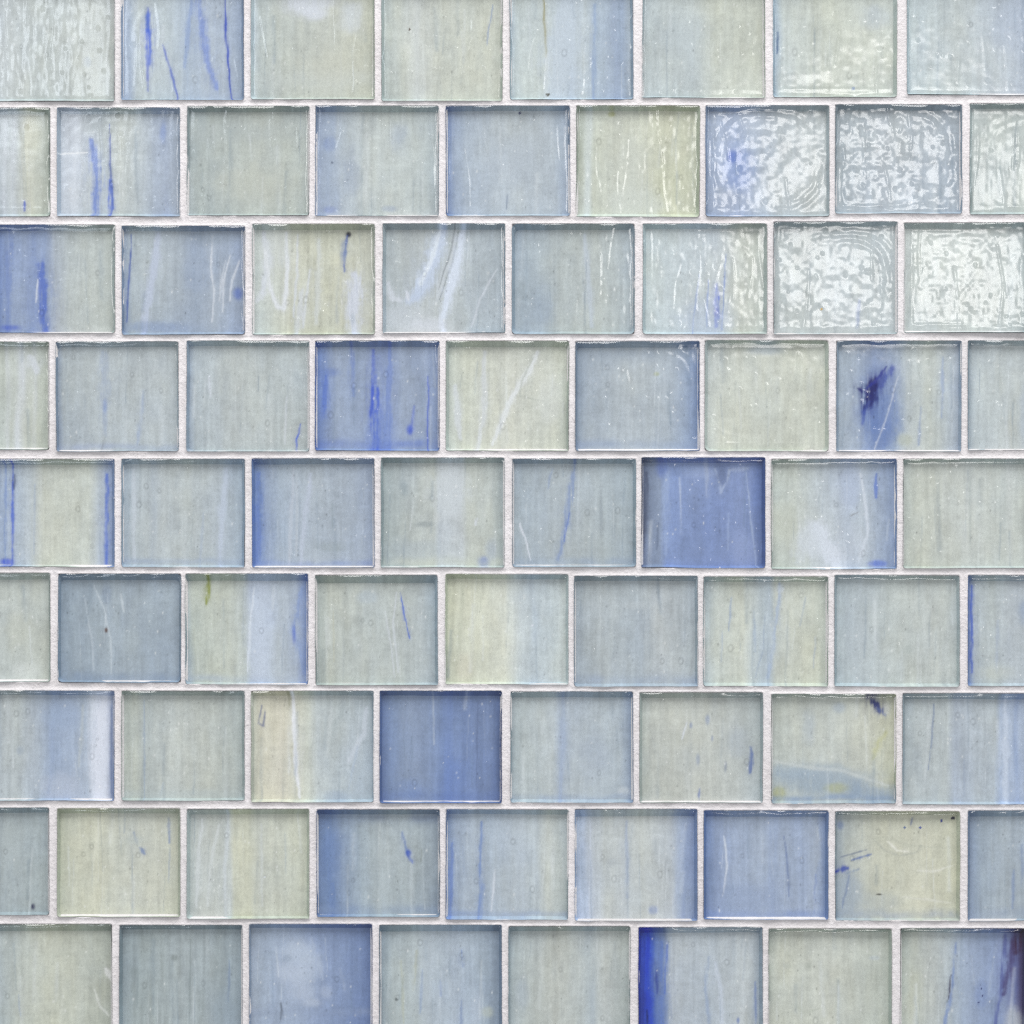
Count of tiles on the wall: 76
